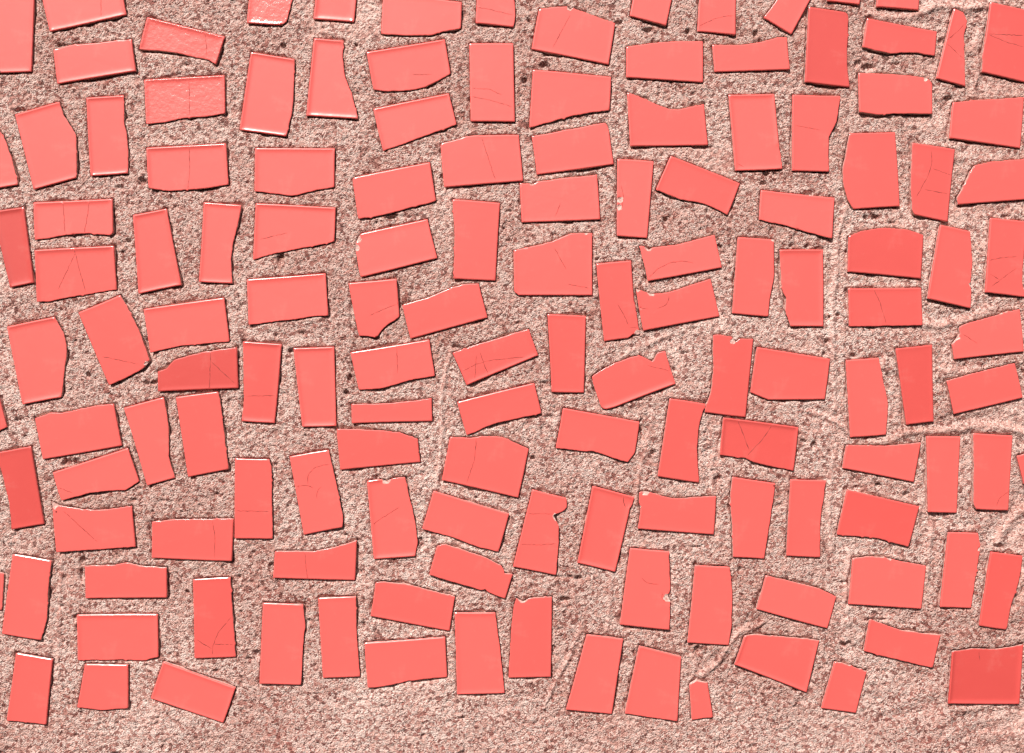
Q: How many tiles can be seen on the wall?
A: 142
